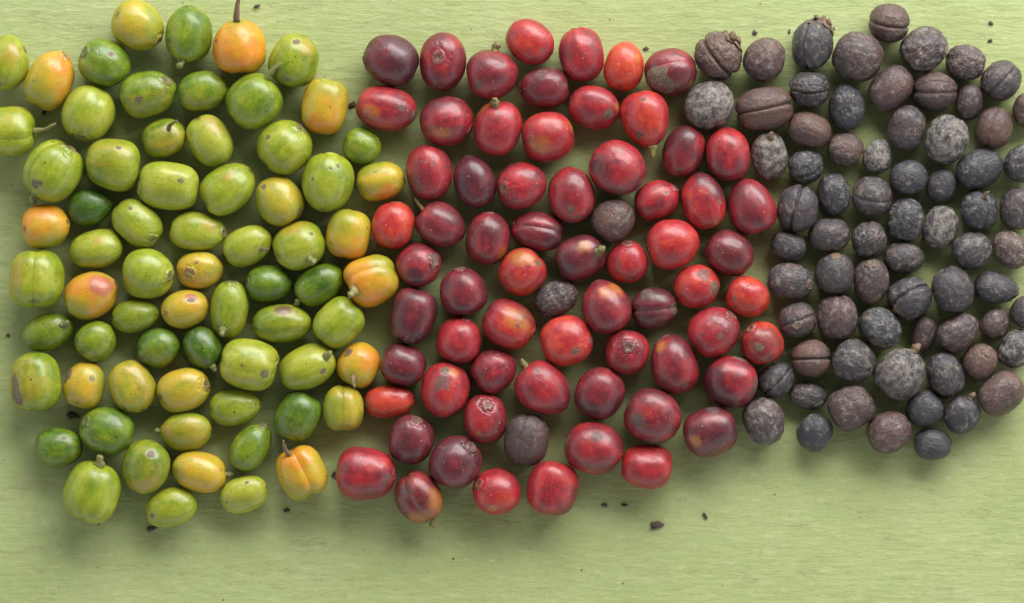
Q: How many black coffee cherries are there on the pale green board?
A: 73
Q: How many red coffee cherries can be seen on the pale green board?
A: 65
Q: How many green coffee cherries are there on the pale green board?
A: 49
